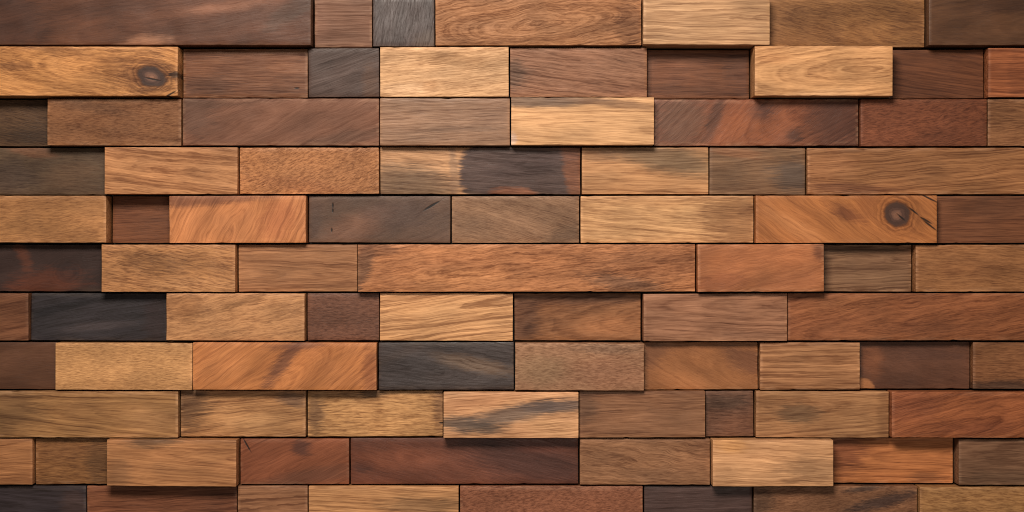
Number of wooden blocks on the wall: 88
